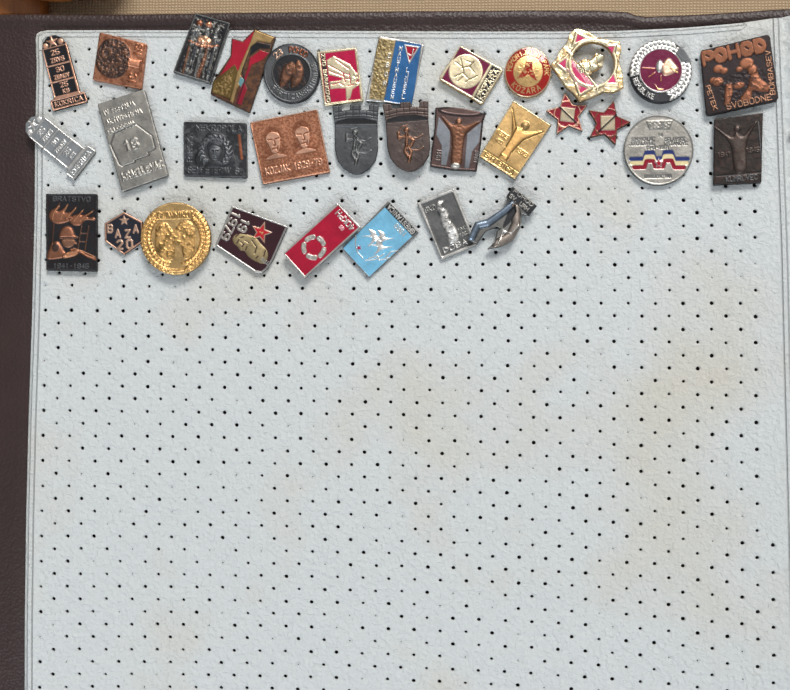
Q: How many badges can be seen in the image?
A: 32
